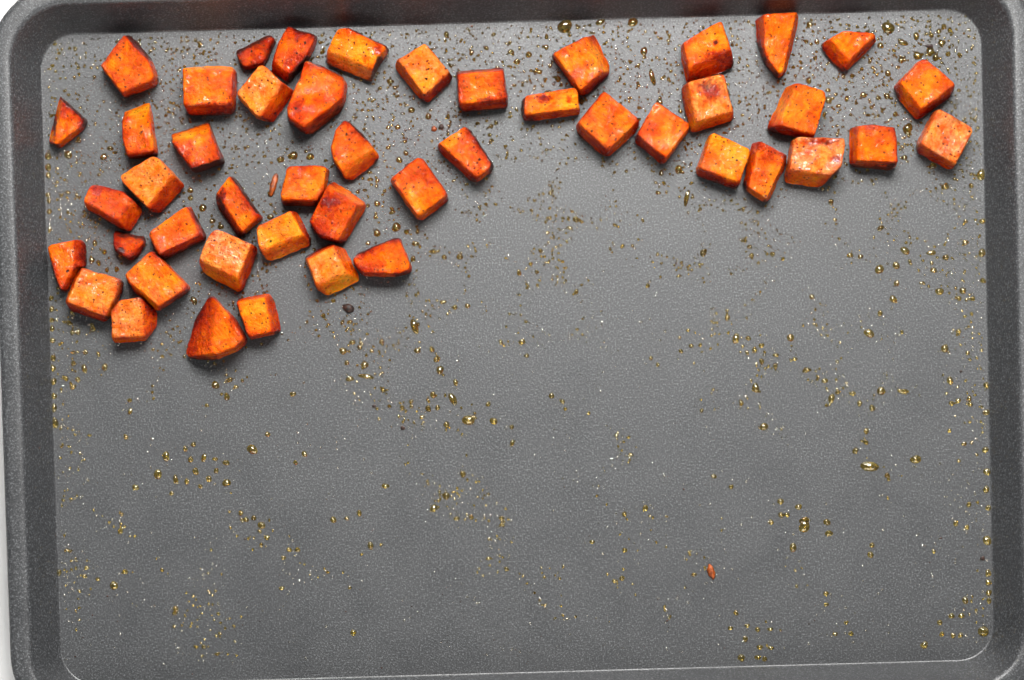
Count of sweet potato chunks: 47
